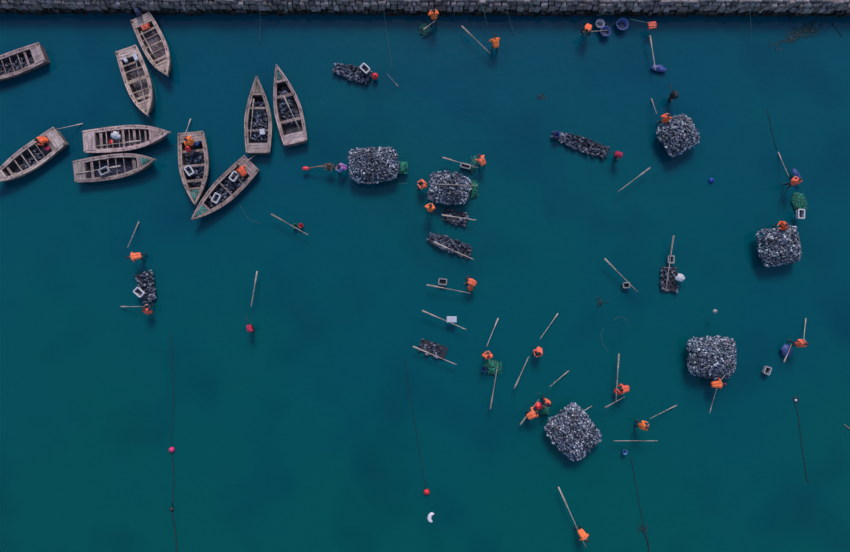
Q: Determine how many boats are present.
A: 10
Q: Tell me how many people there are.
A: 25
